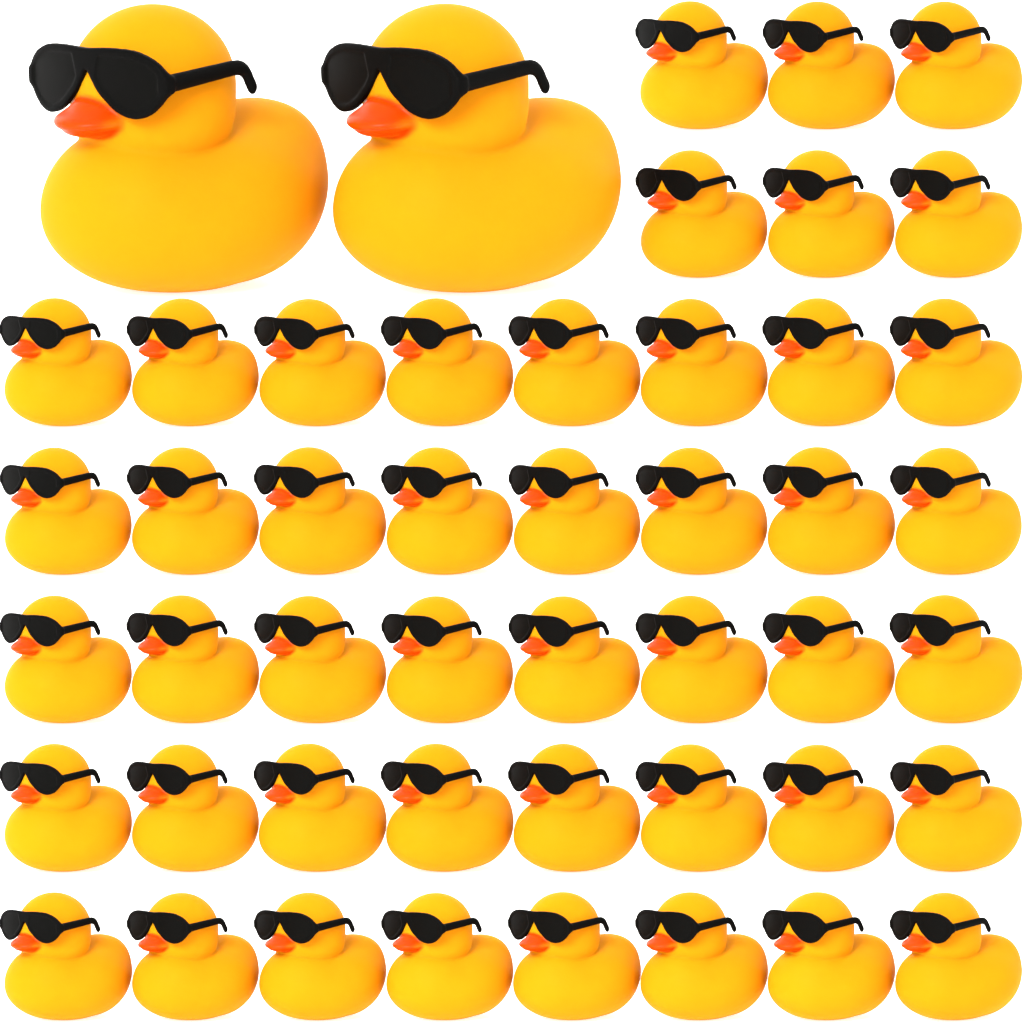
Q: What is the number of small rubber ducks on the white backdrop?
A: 46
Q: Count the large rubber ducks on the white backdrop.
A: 2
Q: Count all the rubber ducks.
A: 48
